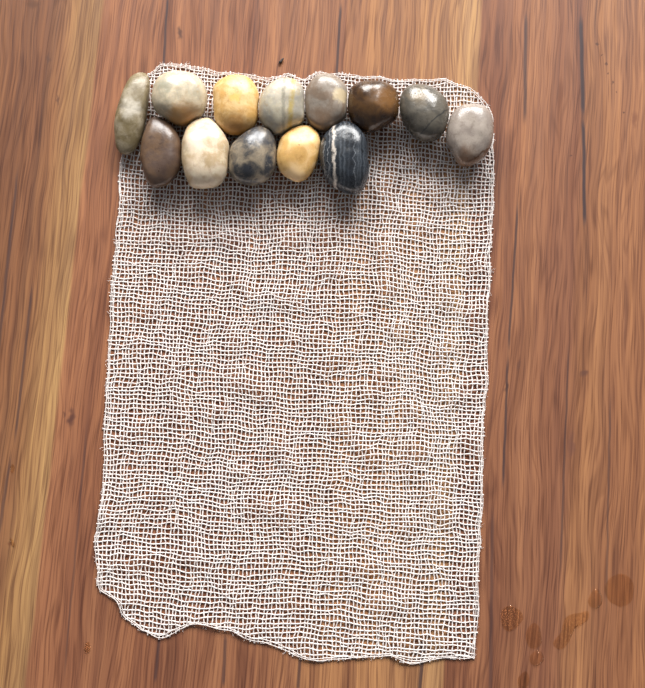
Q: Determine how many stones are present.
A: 13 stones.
